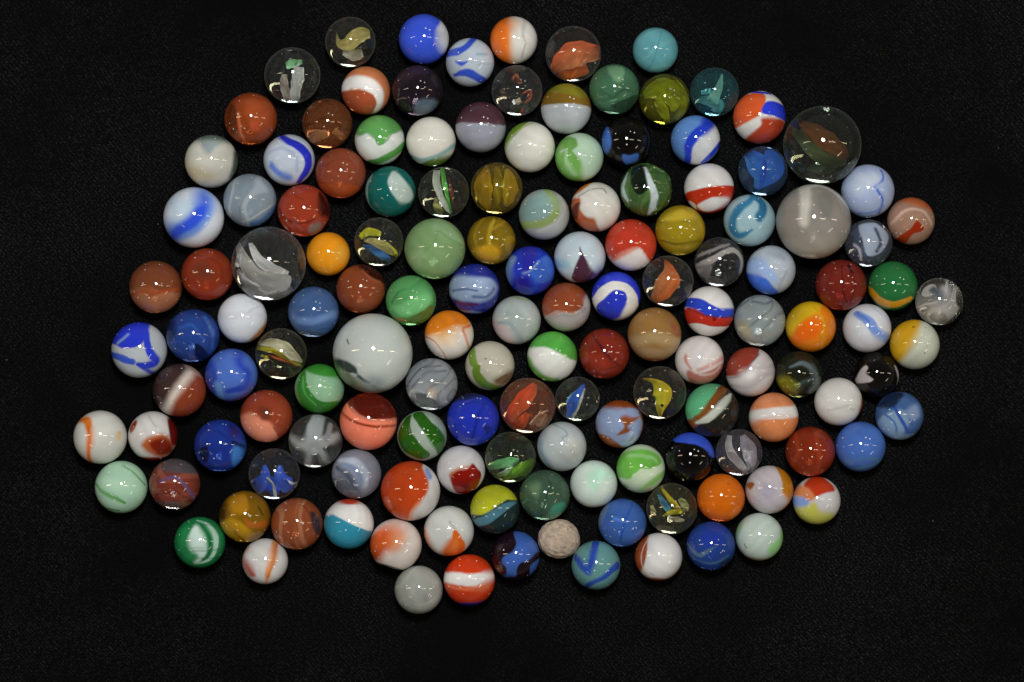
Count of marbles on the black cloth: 143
